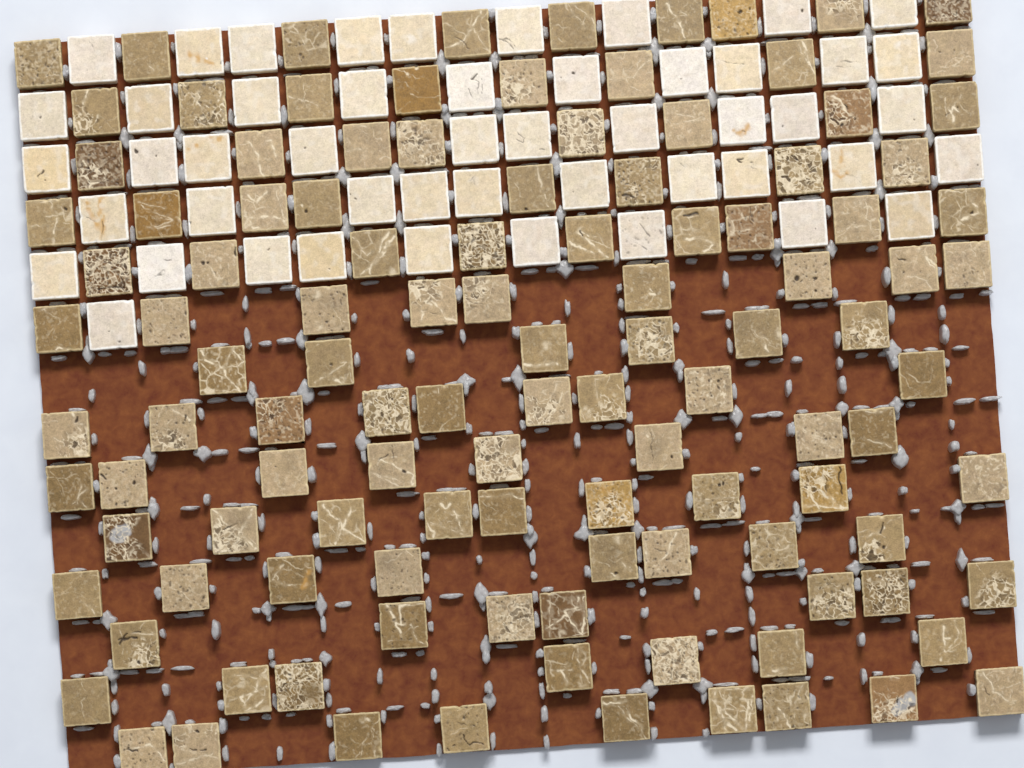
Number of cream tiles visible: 49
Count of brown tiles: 114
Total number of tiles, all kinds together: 163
